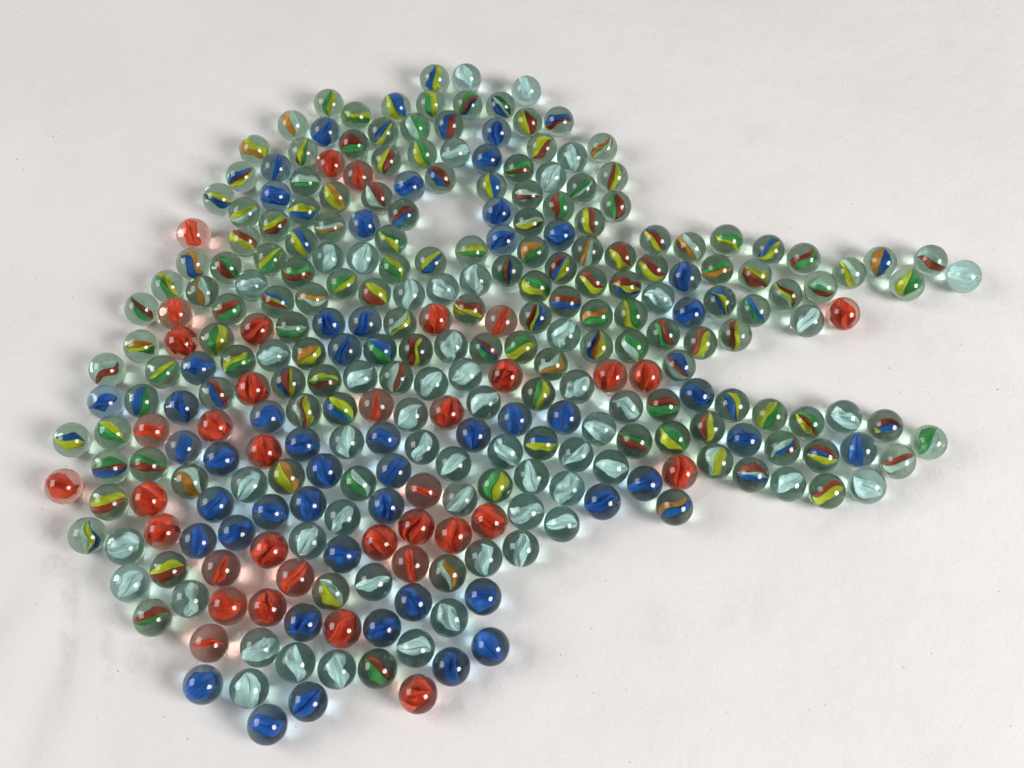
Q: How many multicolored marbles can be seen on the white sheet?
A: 146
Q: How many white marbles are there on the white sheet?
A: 54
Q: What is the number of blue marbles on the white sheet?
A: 49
